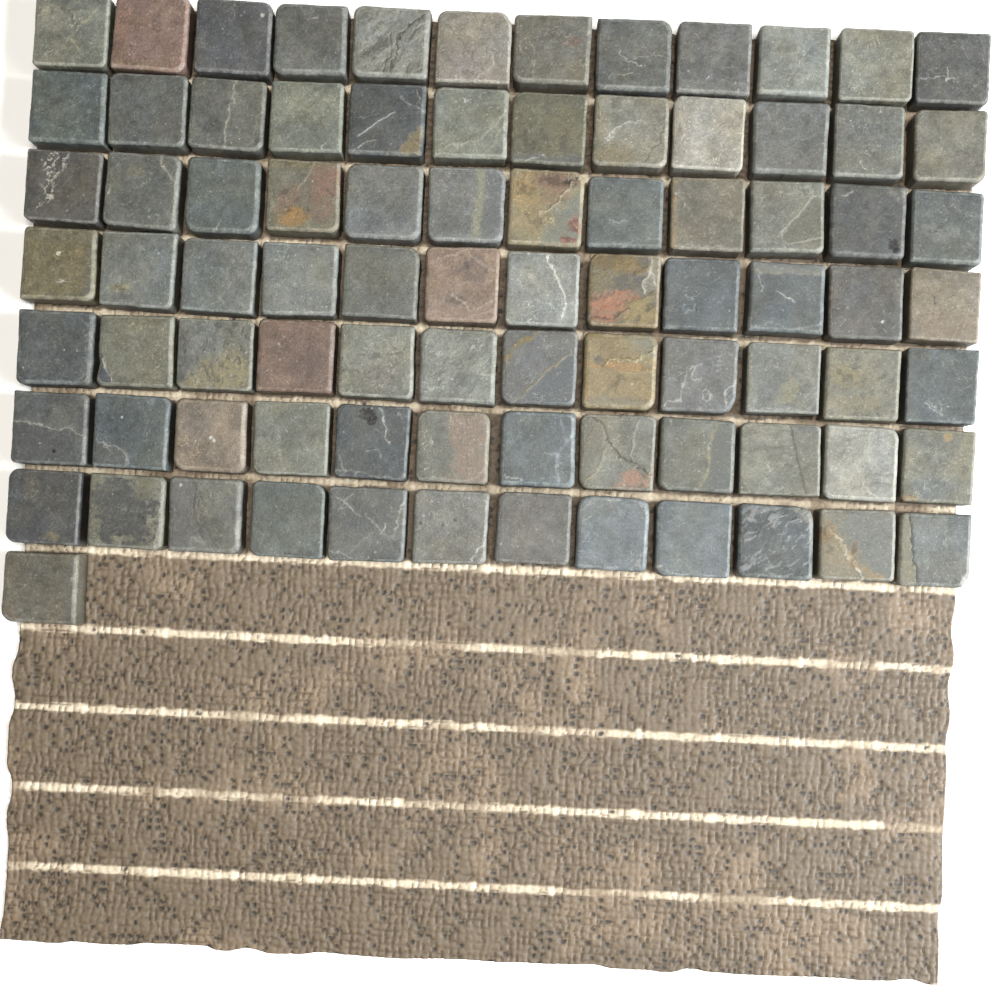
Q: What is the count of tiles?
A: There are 85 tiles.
